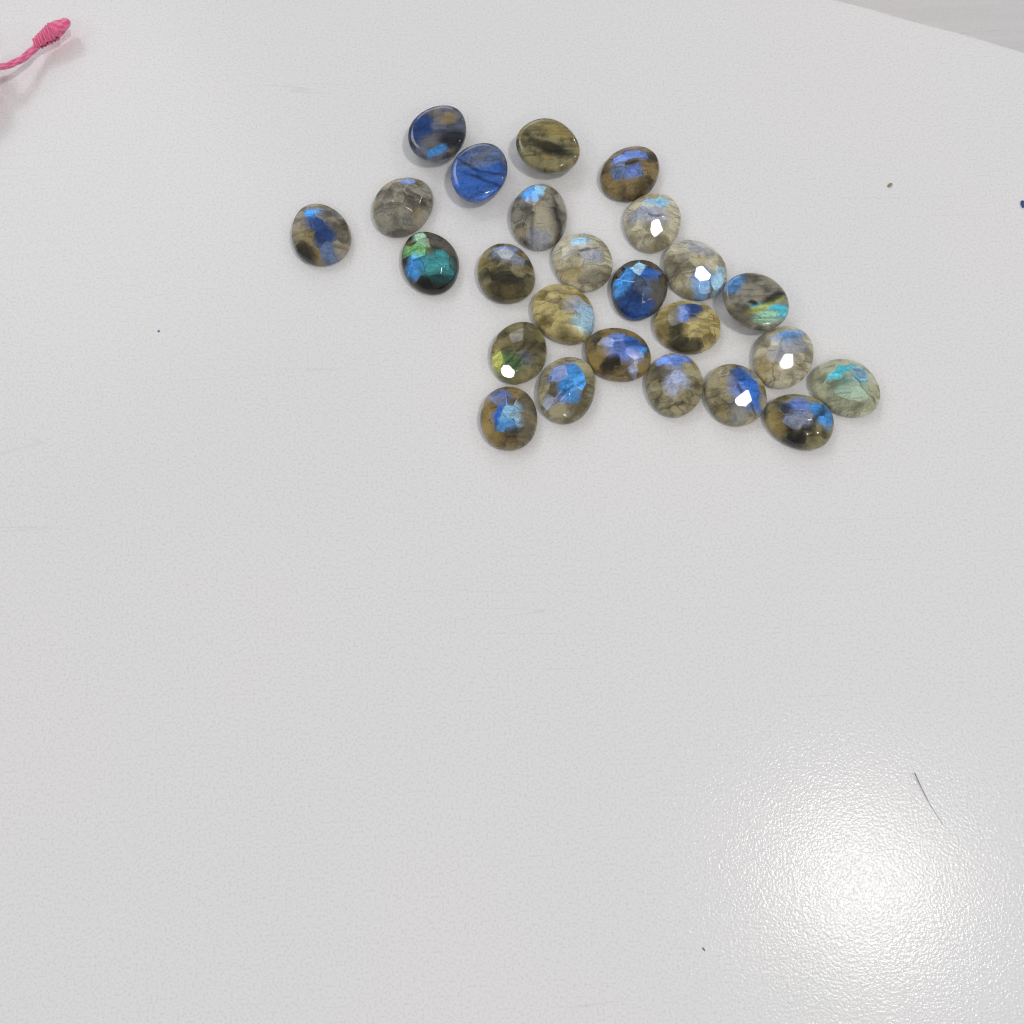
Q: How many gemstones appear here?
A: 25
